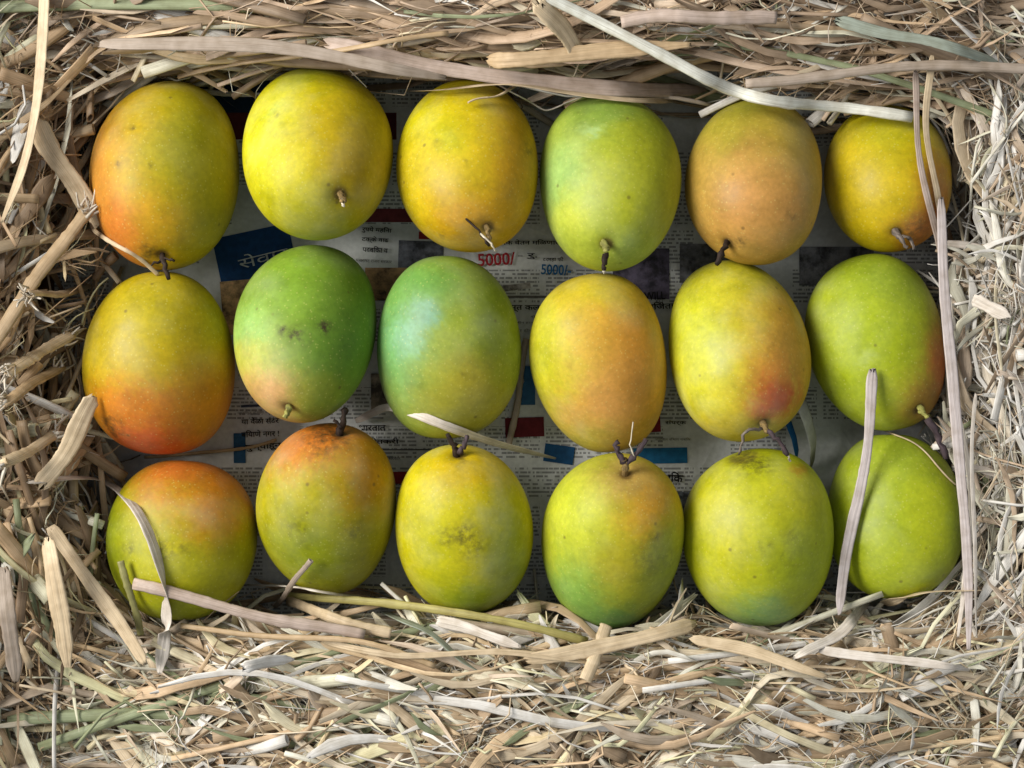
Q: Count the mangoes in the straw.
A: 18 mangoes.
